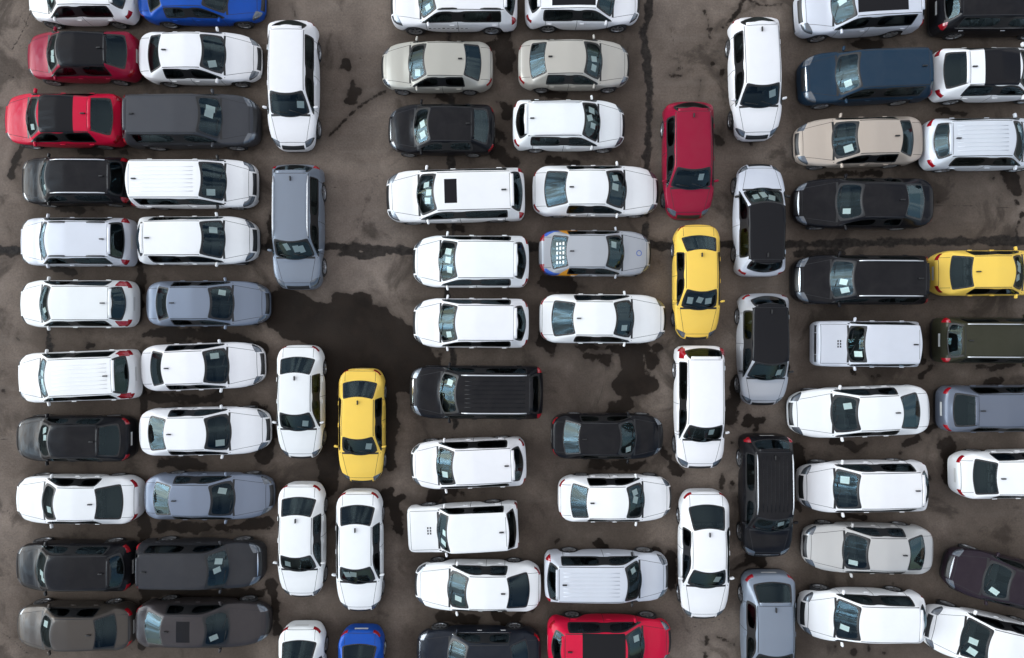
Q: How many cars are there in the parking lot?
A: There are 79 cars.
